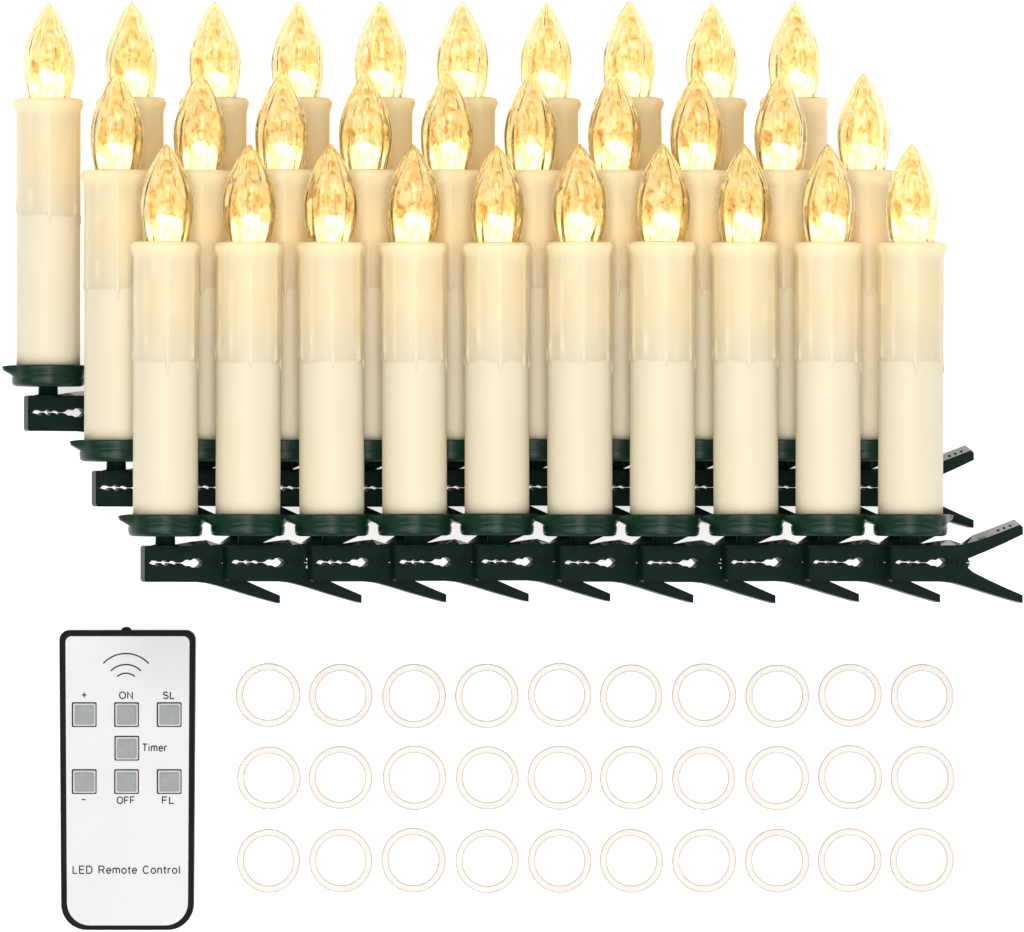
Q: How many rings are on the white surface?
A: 30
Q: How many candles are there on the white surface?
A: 30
